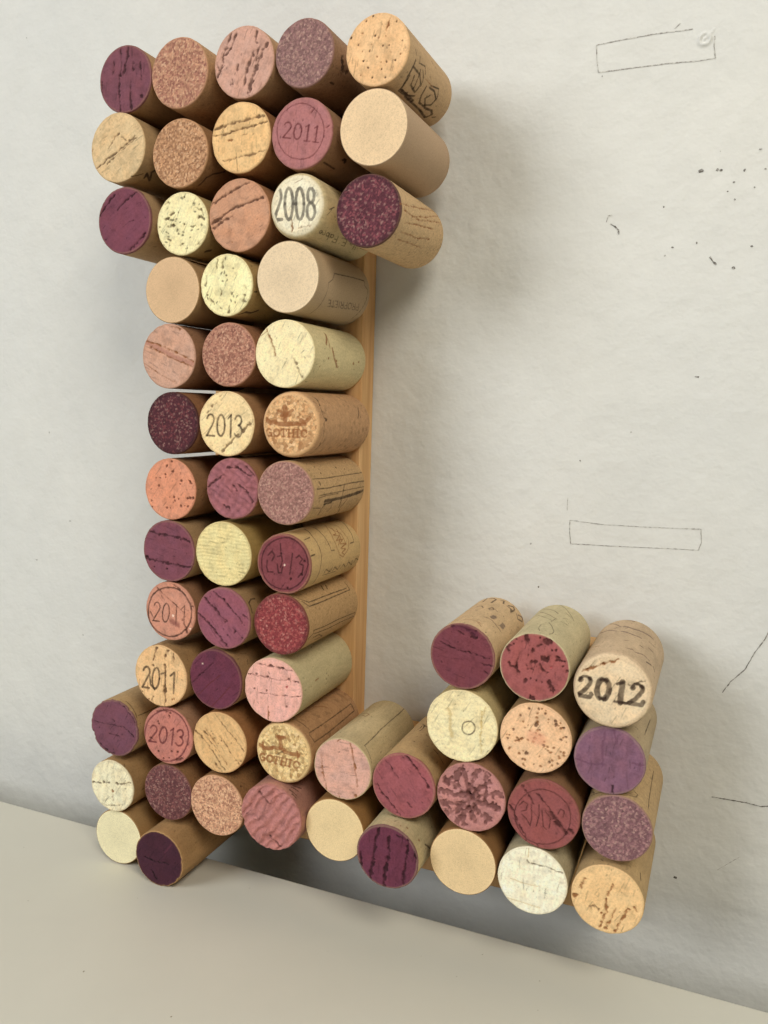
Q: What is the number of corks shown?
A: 62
